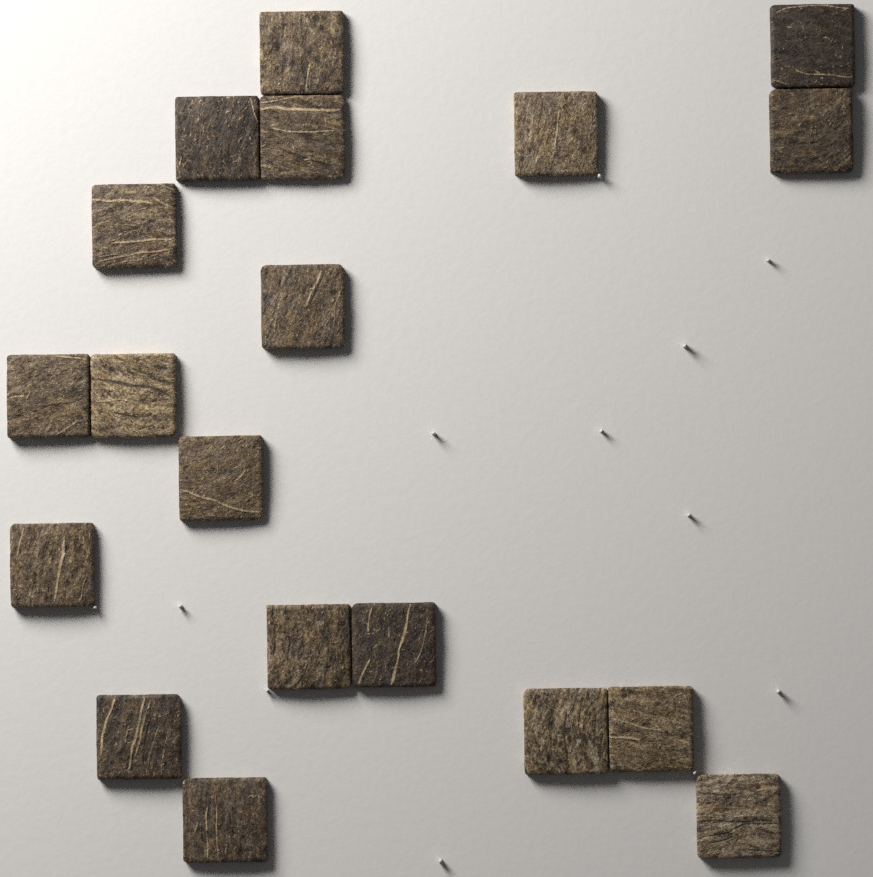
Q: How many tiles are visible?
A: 19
